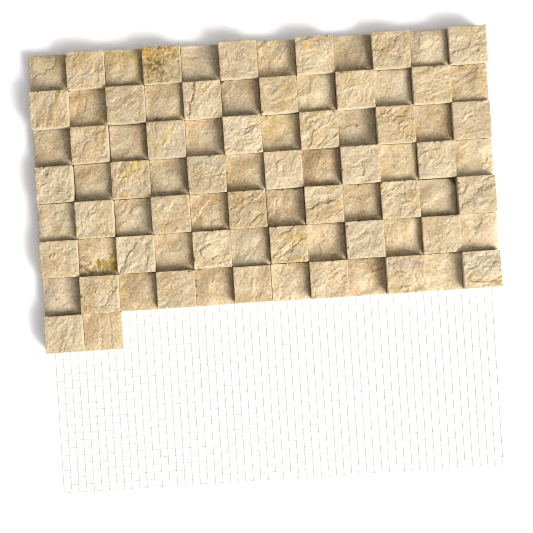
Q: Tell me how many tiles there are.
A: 86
